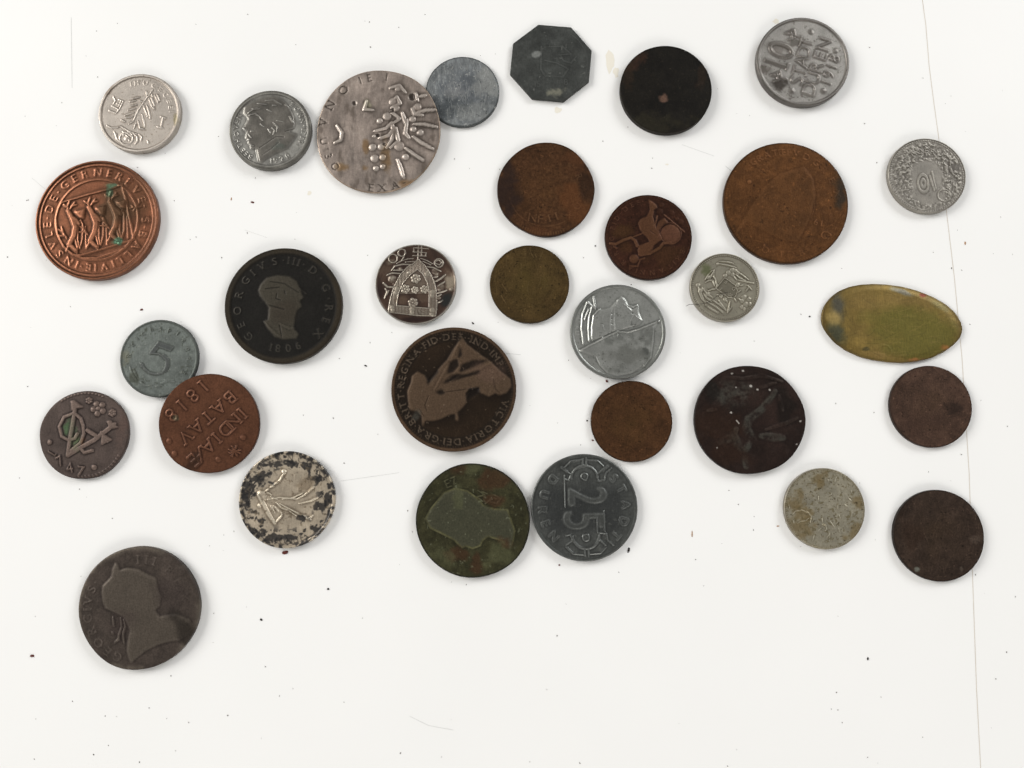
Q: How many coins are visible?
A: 31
